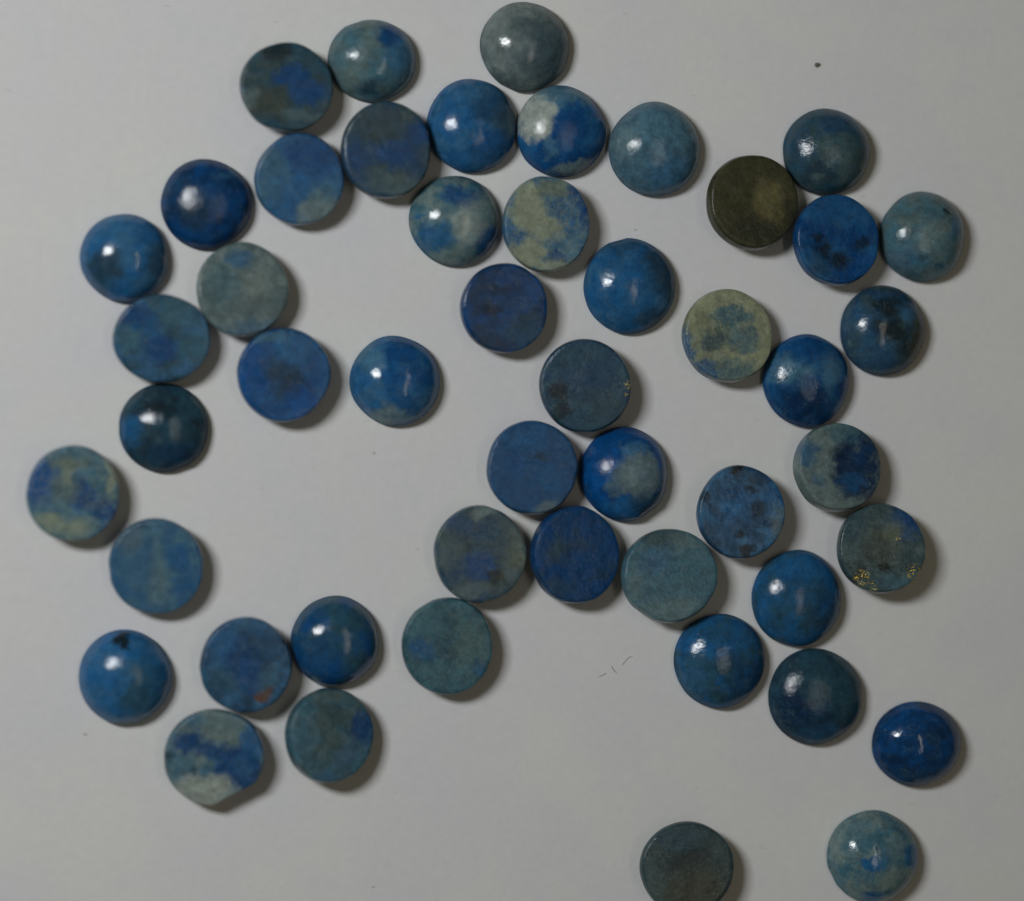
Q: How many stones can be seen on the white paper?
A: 49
